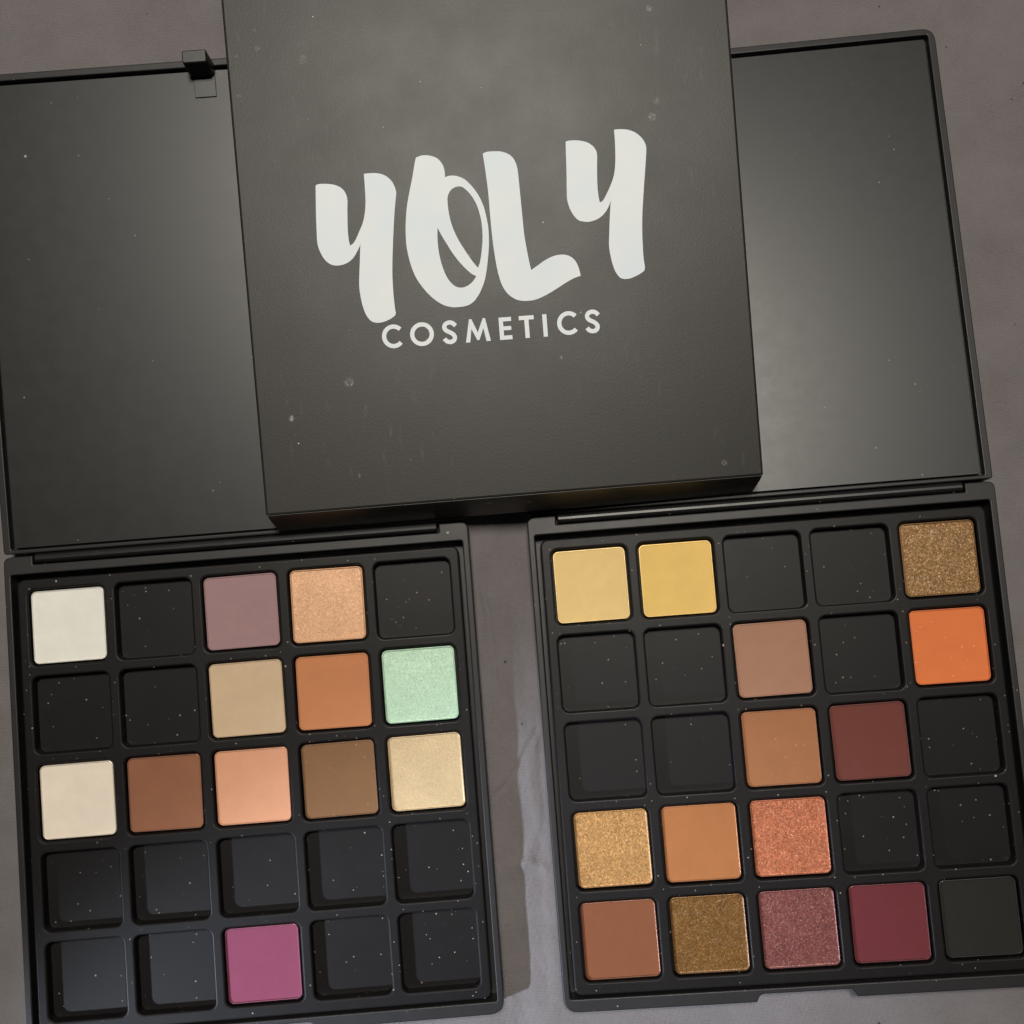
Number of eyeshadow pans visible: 27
